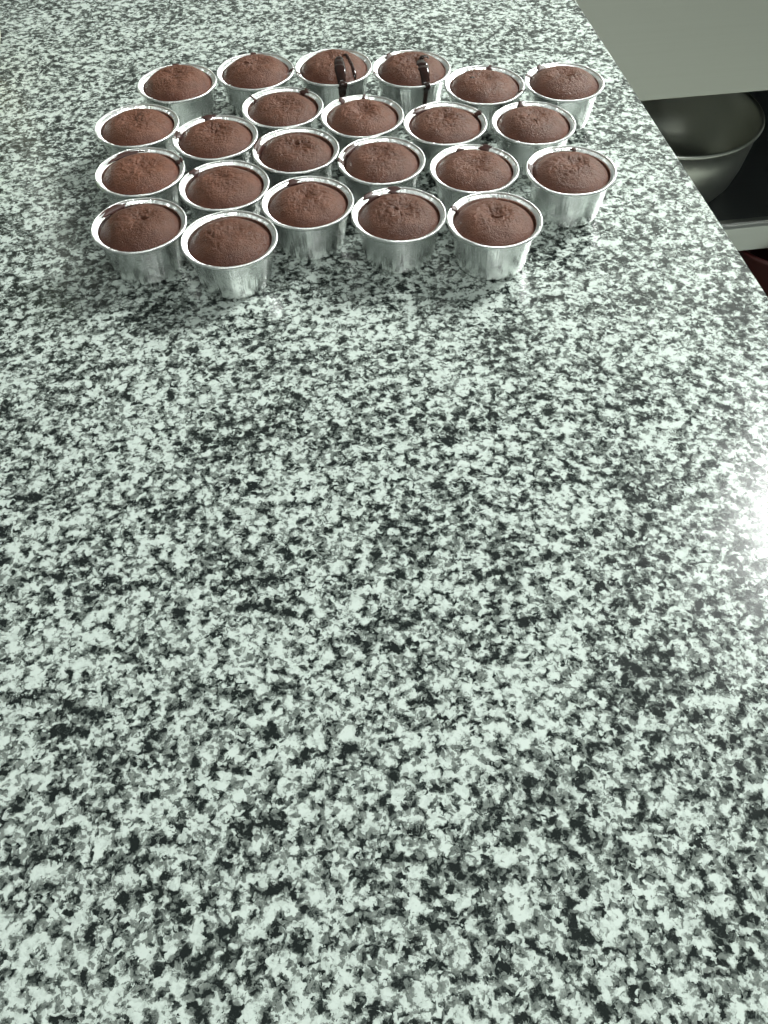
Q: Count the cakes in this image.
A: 23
